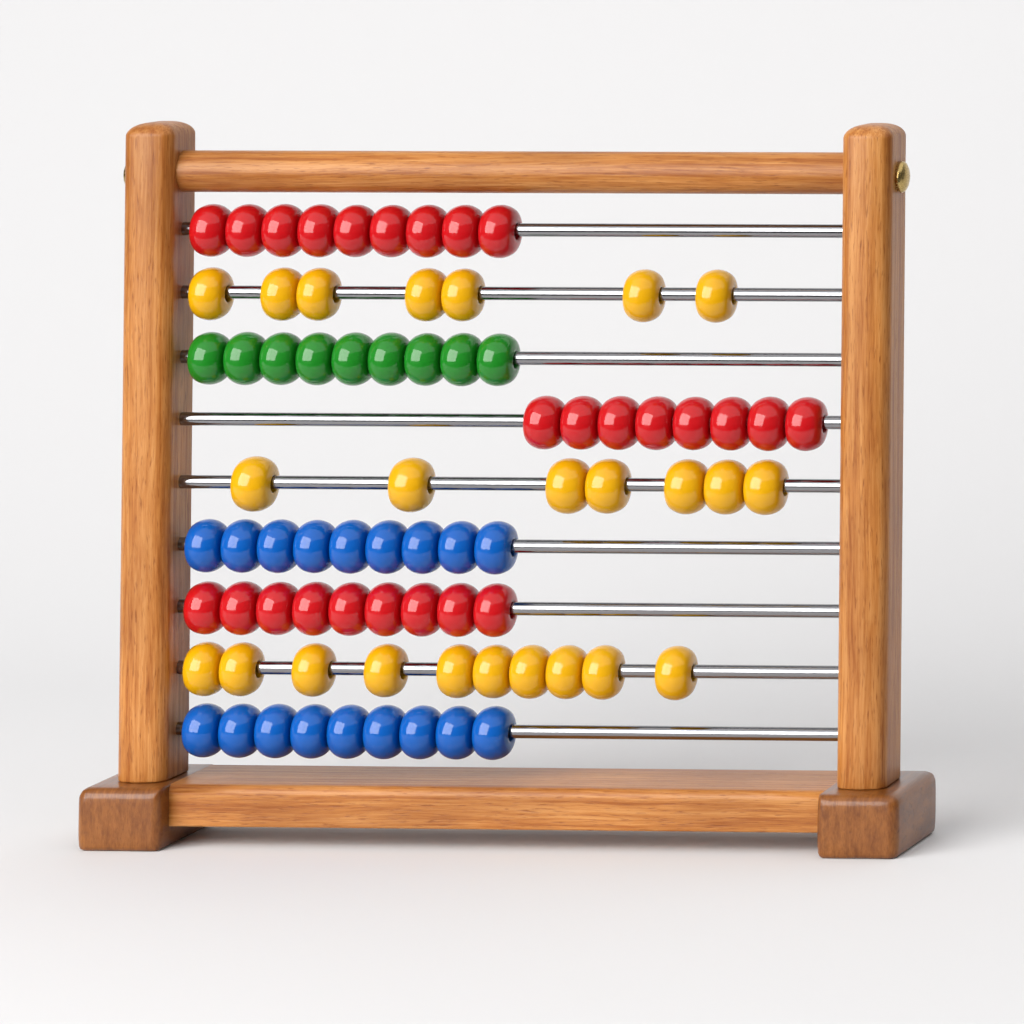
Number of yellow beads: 24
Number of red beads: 26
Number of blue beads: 18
